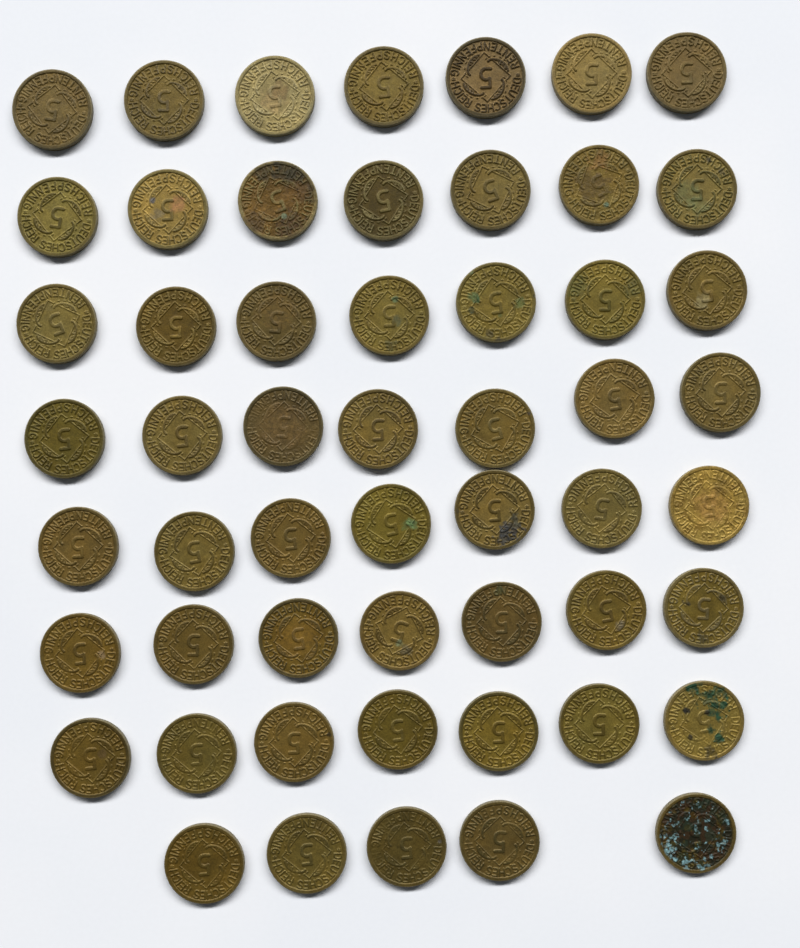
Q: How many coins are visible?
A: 54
